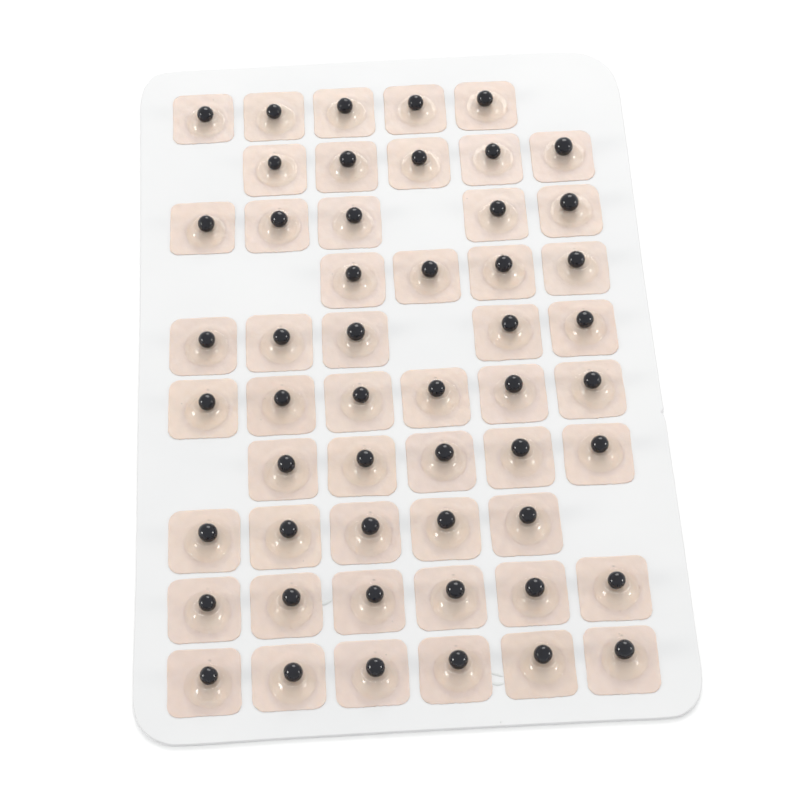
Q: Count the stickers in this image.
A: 52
